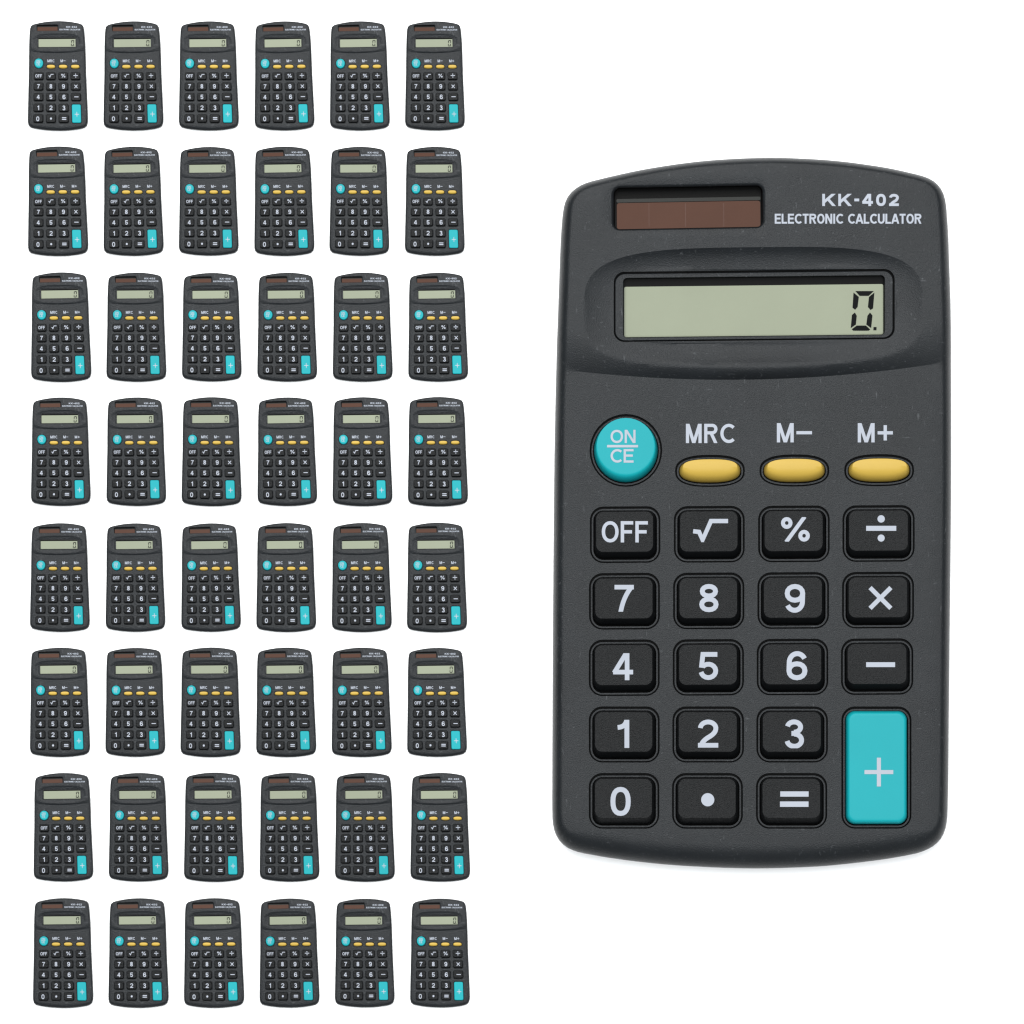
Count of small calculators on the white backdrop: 48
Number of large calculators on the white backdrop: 1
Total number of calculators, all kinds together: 49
